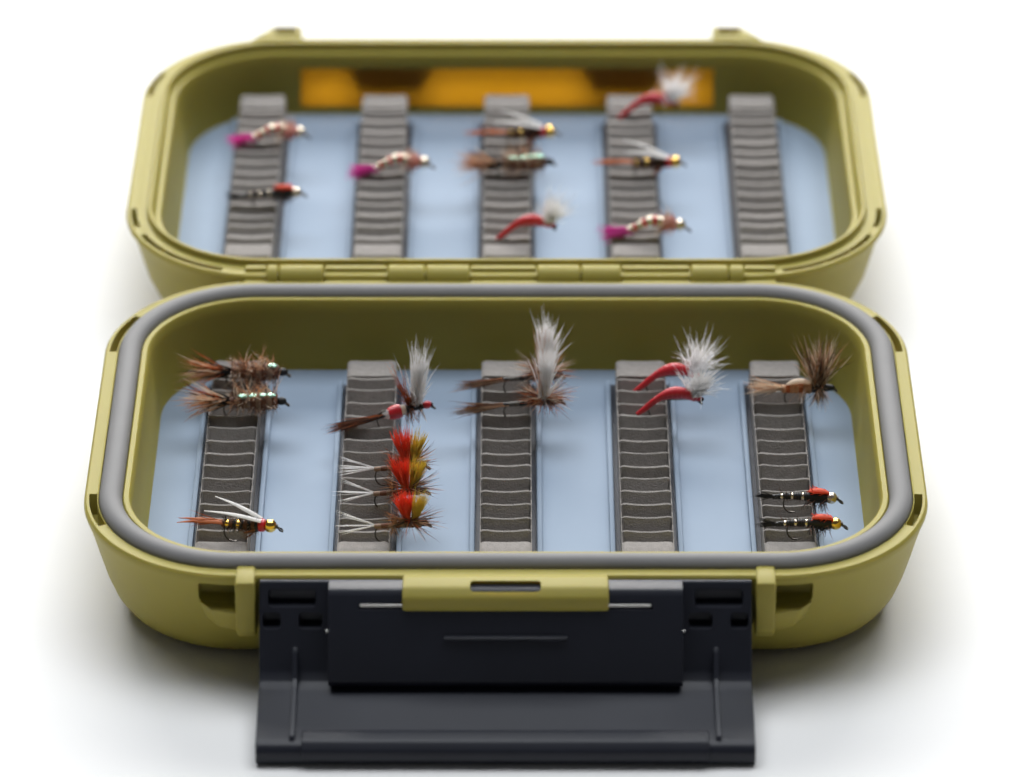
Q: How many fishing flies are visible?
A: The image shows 23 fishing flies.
